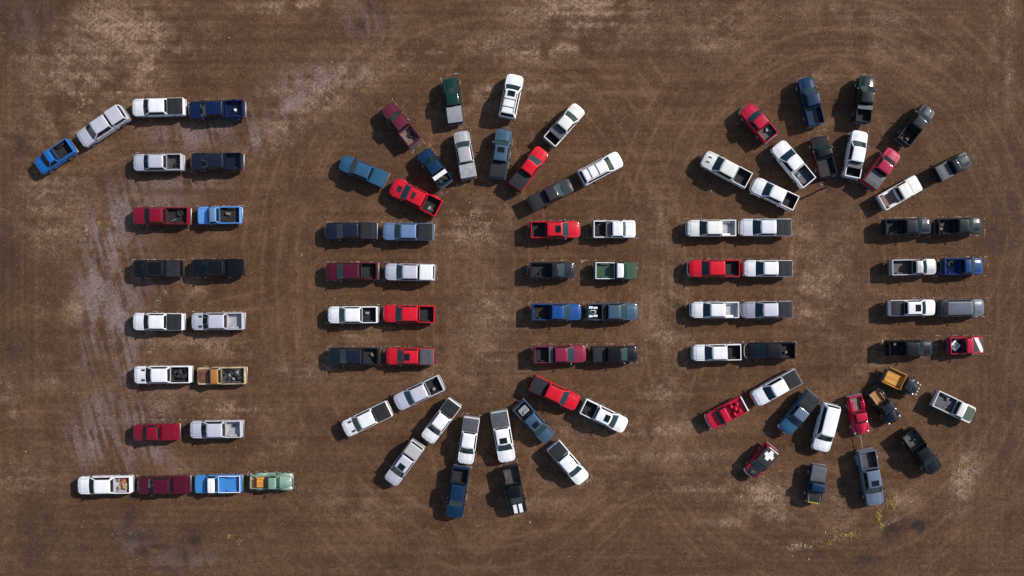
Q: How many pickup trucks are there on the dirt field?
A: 95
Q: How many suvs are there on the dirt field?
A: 5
